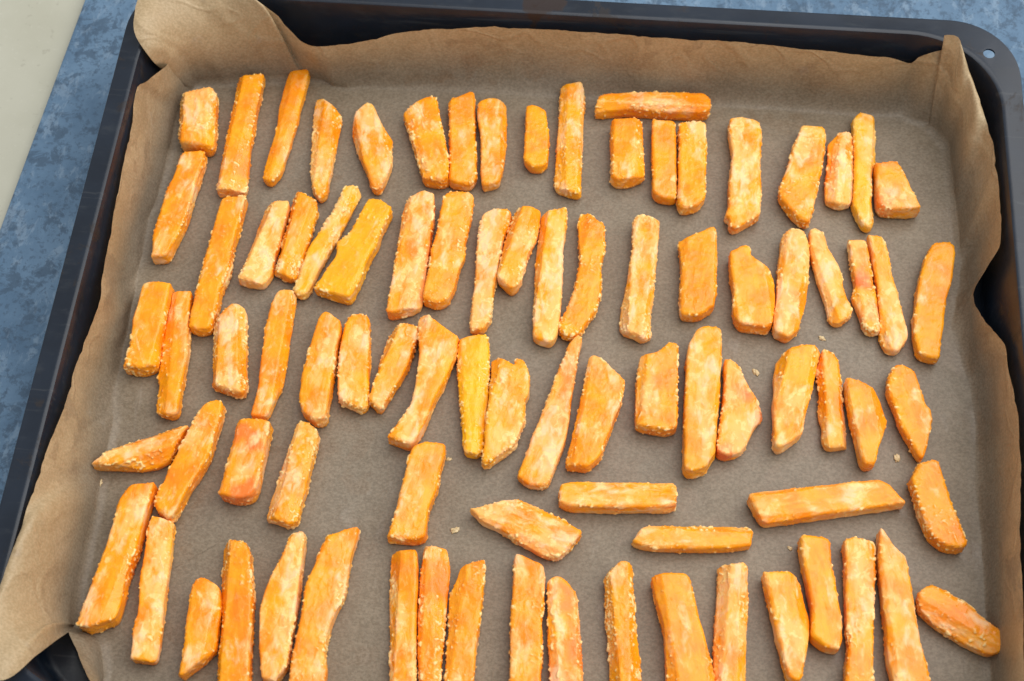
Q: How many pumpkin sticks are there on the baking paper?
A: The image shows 87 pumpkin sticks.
